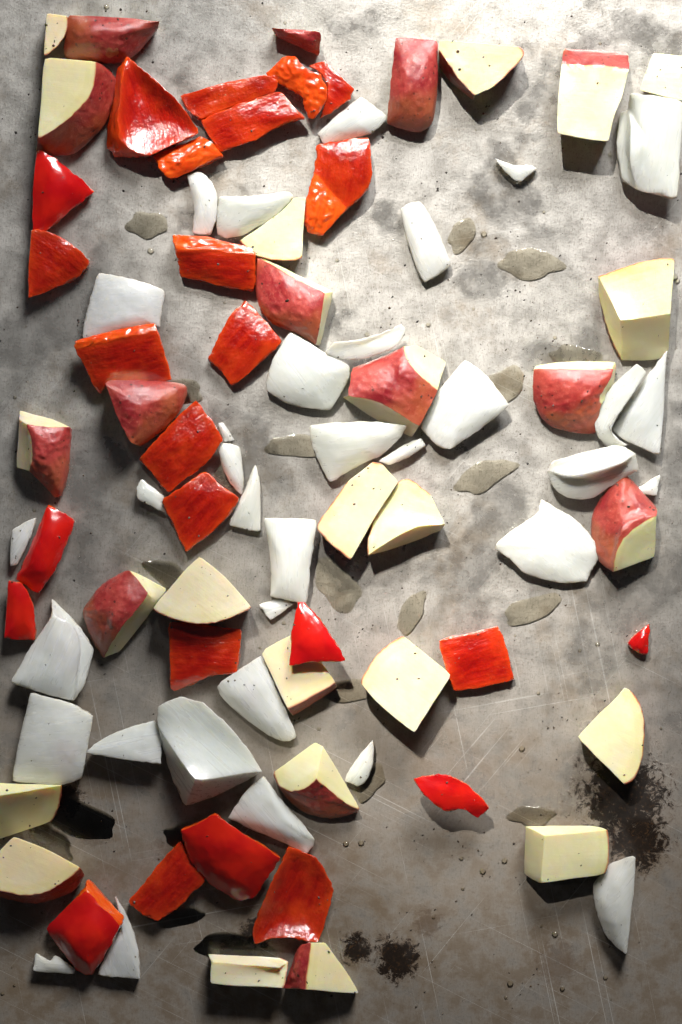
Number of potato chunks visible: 29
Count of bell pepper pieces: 25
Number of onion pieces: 34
